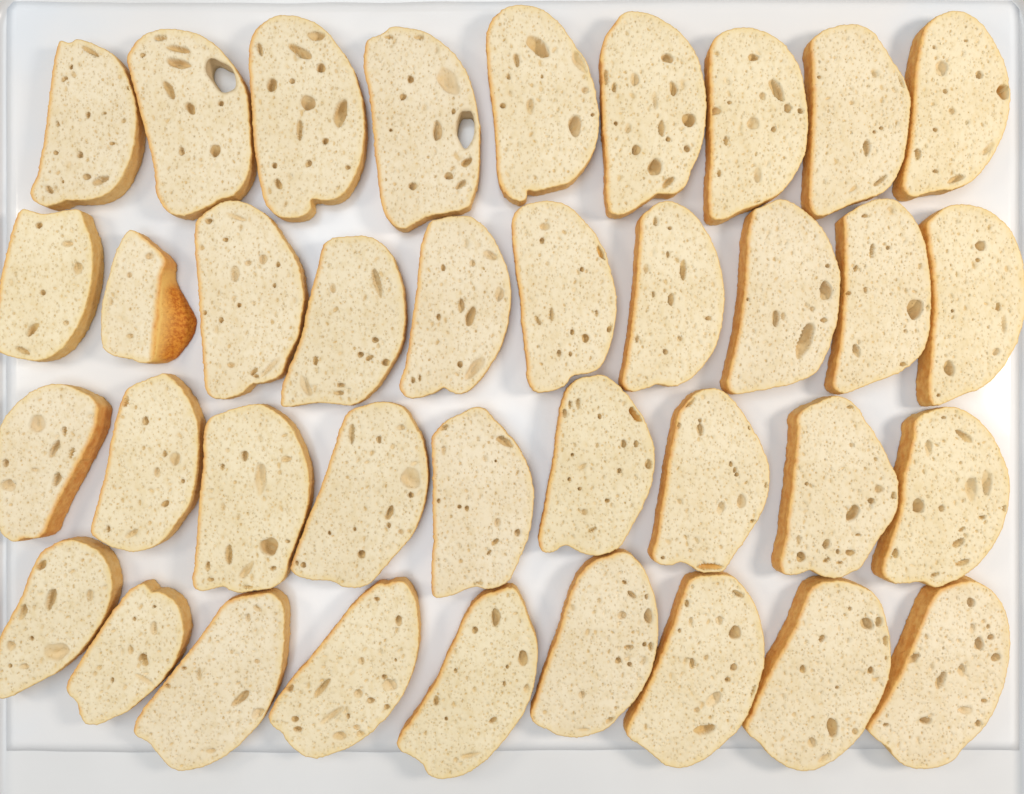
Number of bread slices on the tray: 37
